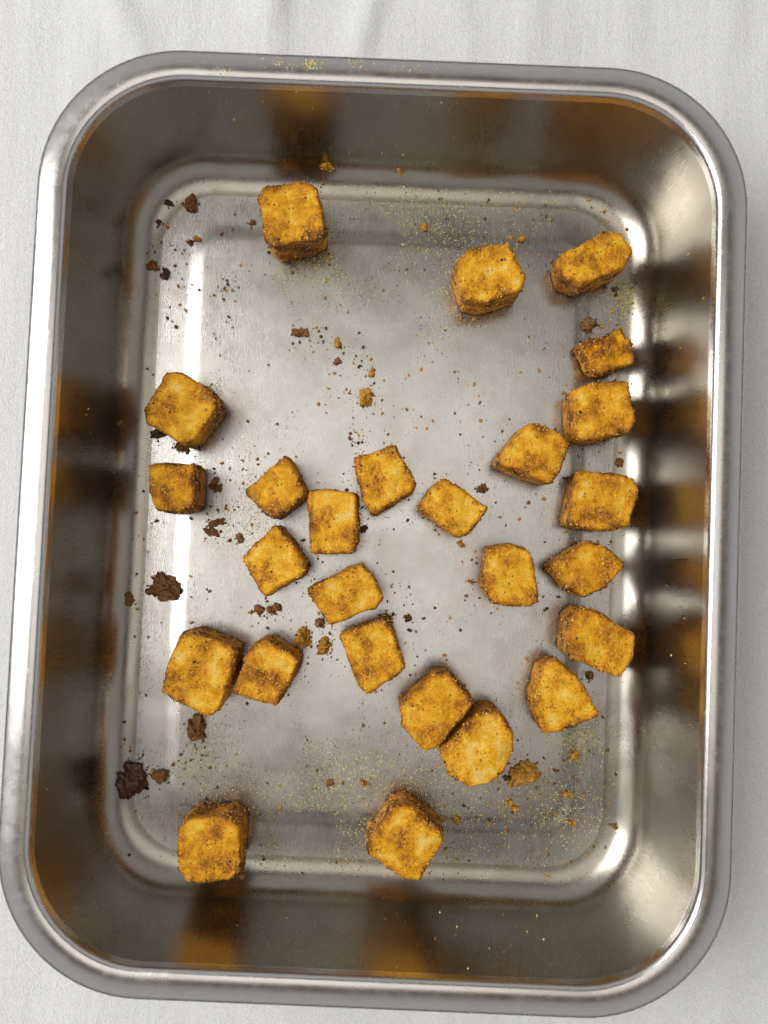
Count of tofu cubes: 26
